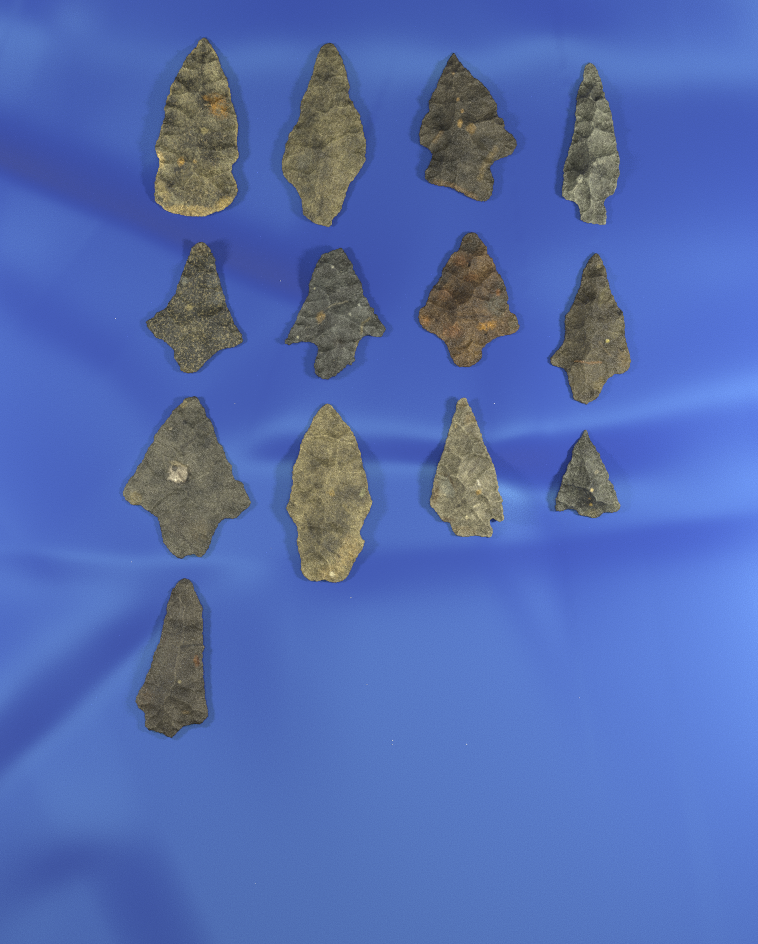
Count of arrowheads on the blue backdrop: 13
